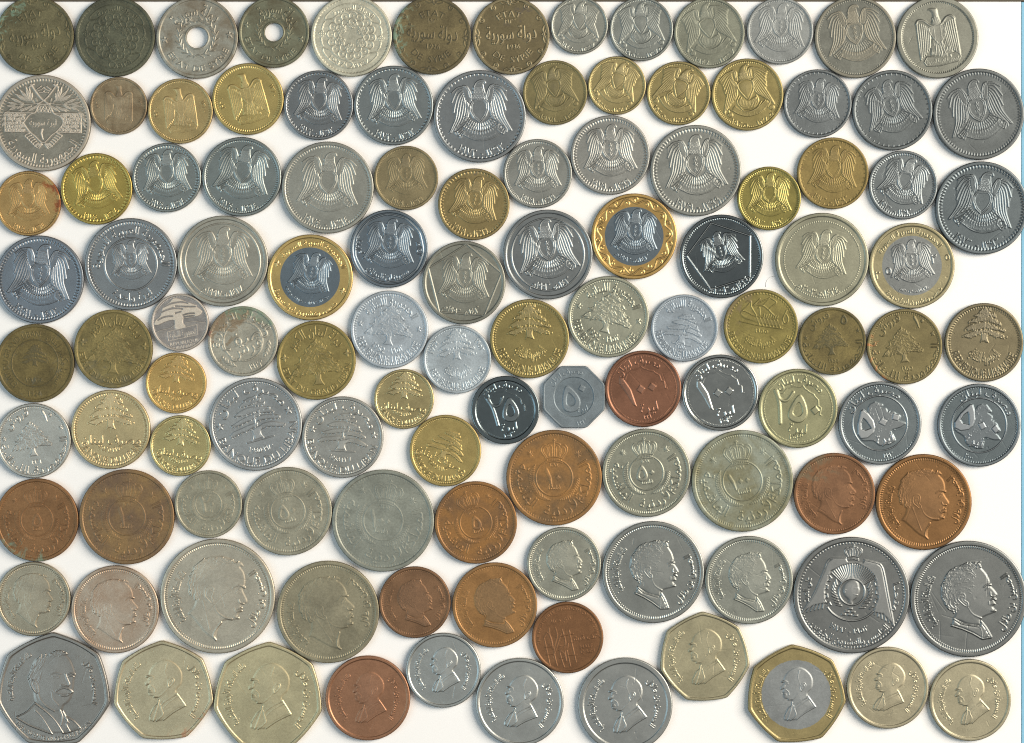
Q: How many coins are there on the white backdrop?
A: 115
